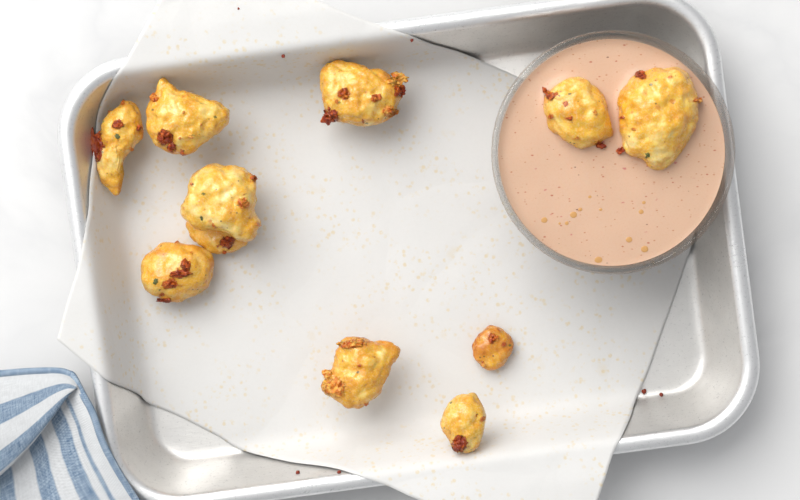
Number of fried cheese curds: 11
